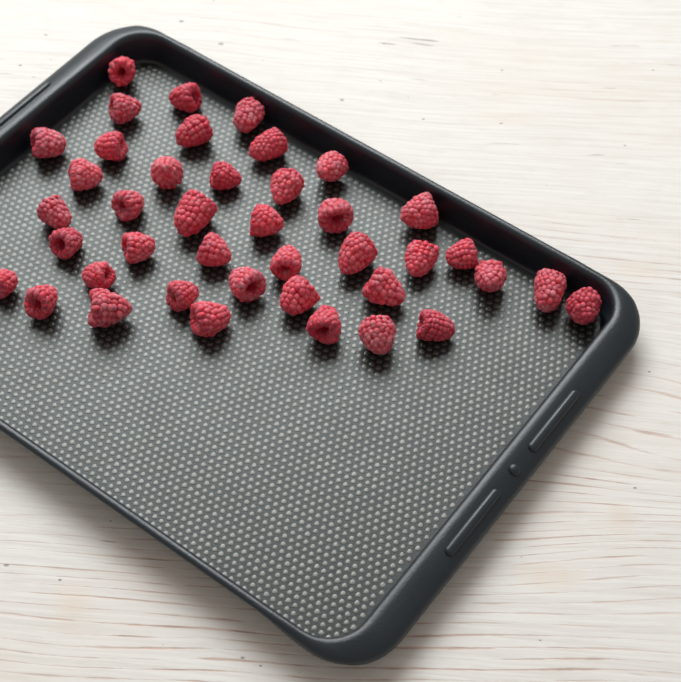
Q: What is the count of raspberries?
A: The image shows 41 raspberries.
